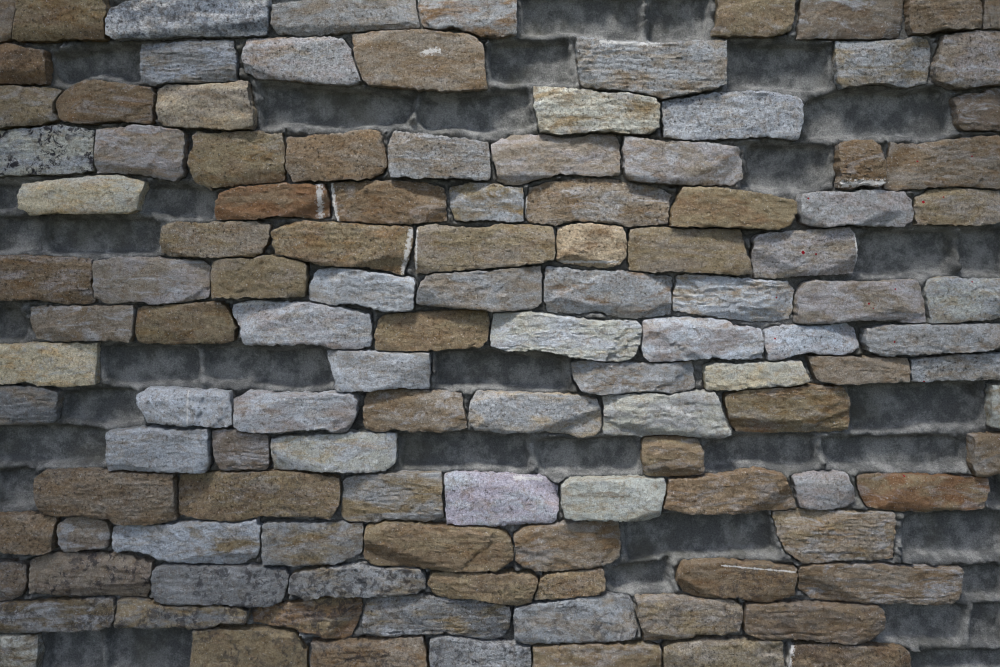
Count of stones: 118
